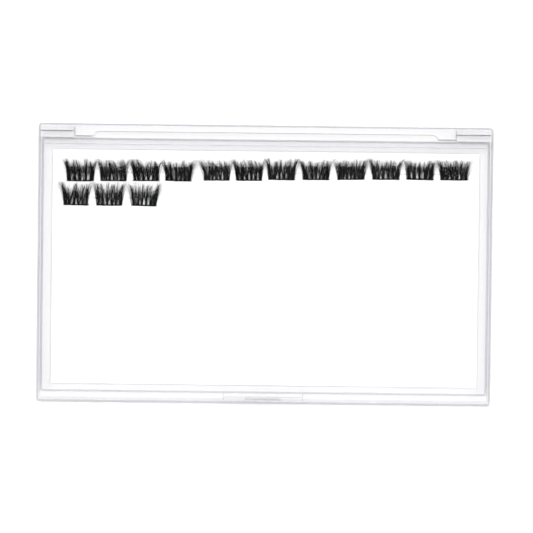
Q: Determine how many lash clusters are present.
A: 15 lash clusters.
